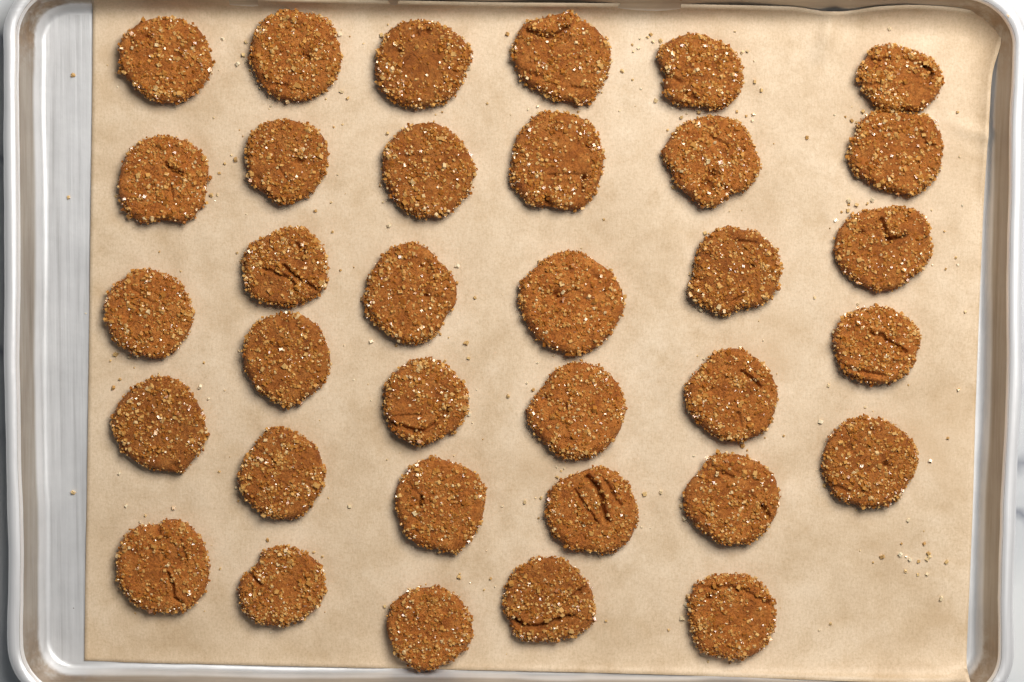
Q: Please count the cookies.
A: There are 34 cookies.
